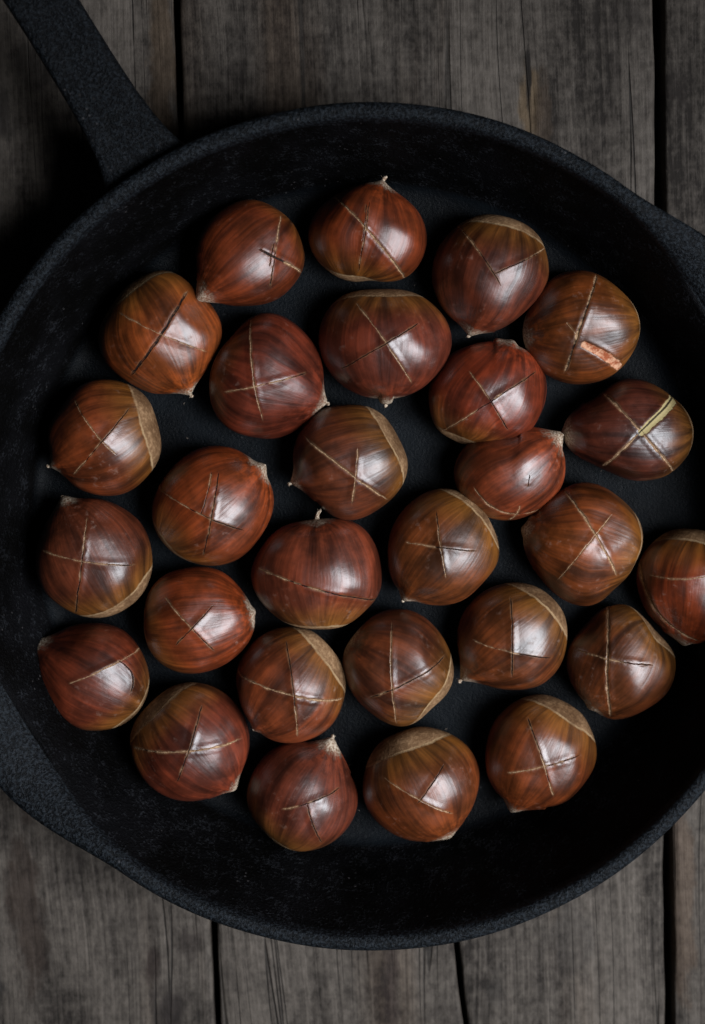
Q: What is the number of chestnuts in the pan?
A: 28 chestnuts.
